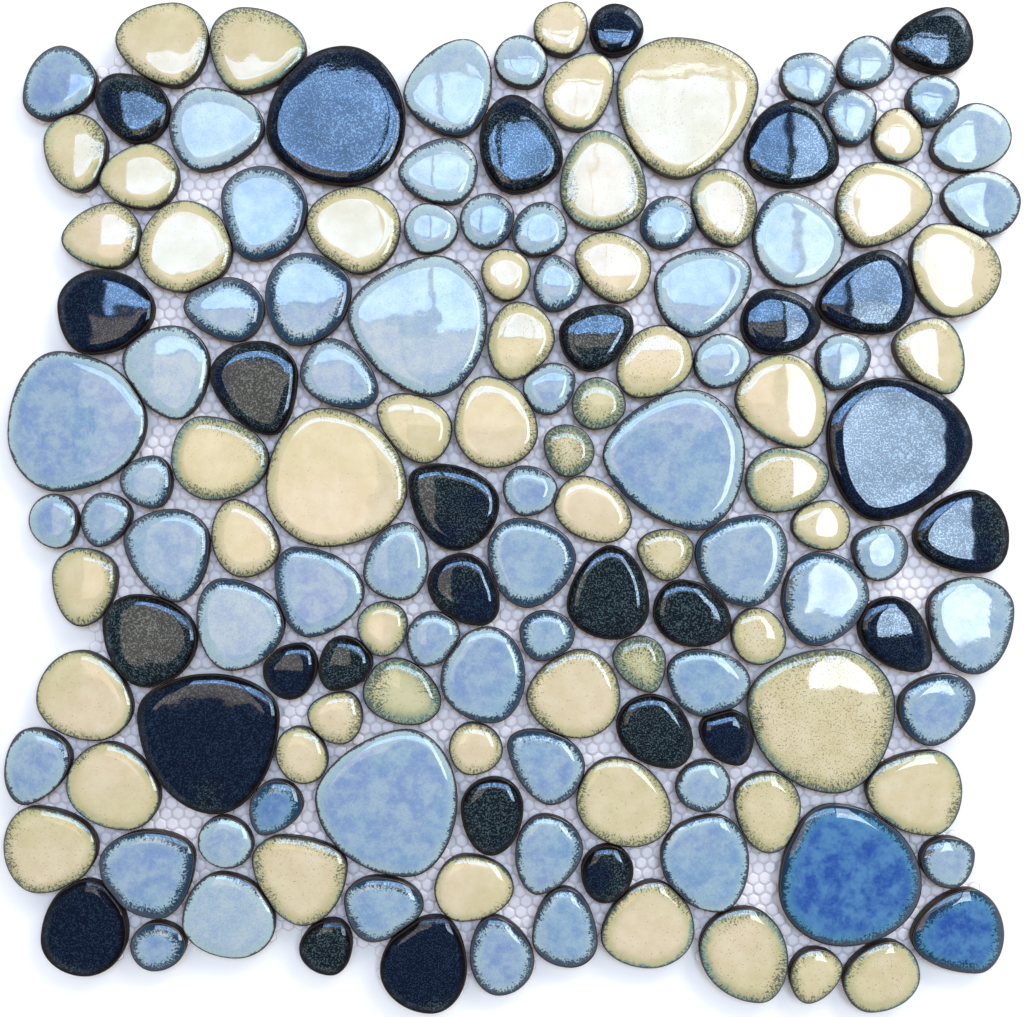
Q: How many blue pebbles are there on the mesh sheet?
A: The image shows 64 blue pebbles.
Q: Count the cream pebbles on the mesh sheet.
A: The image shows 54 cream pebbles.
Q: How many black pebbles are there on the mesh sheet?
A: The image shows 29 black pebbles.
